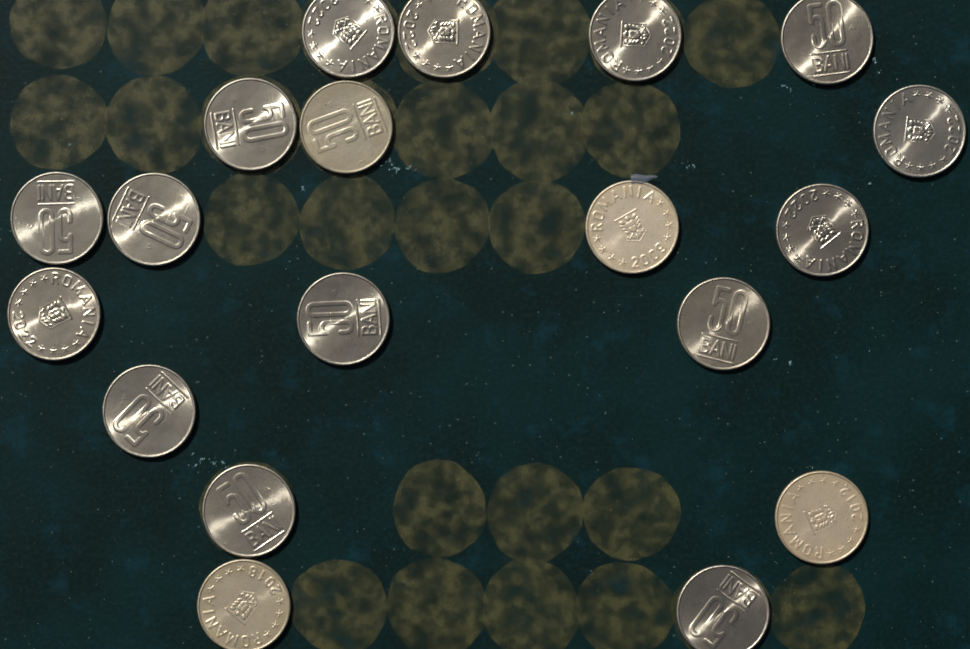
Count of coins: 19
